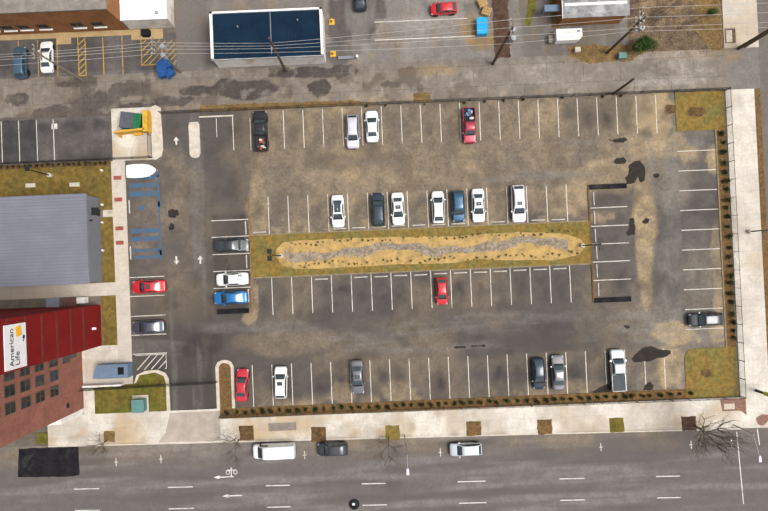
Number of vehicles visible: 31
